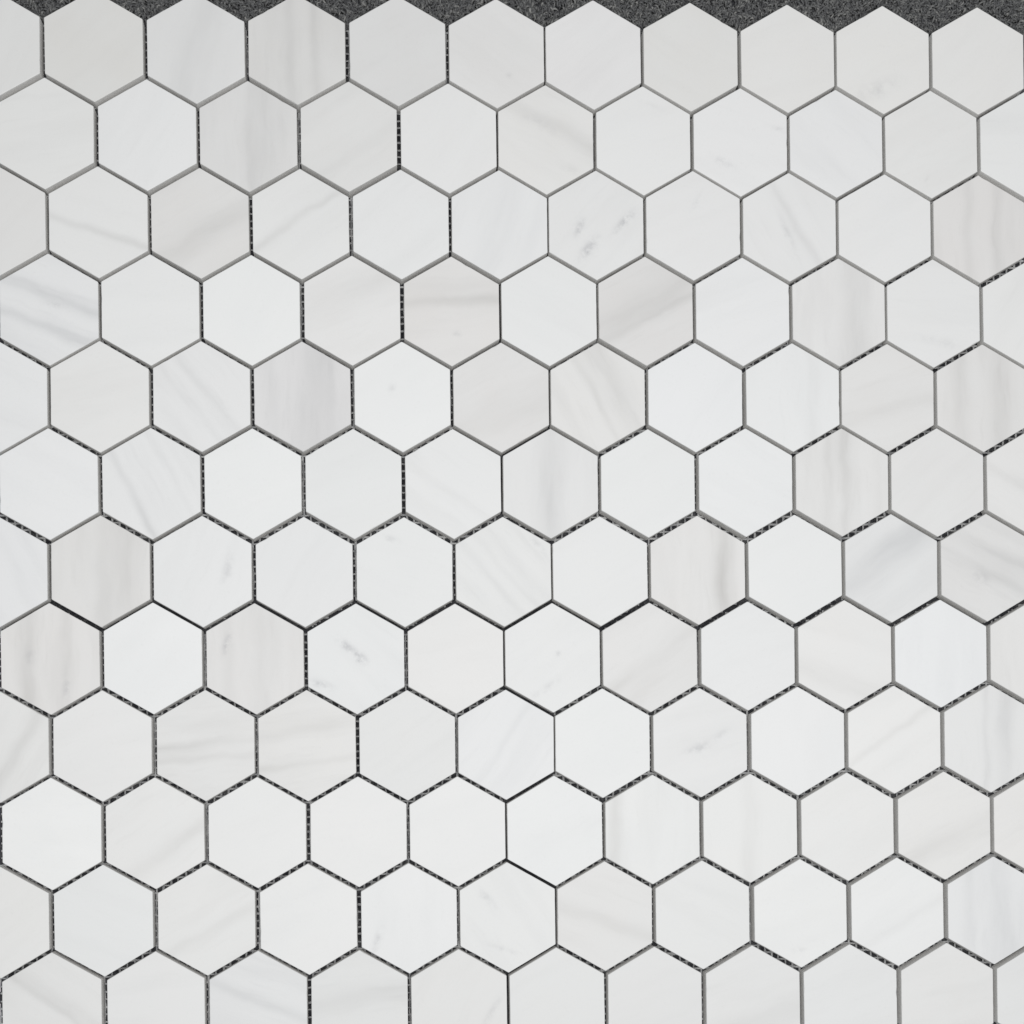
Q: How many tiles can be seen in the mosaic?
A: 132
